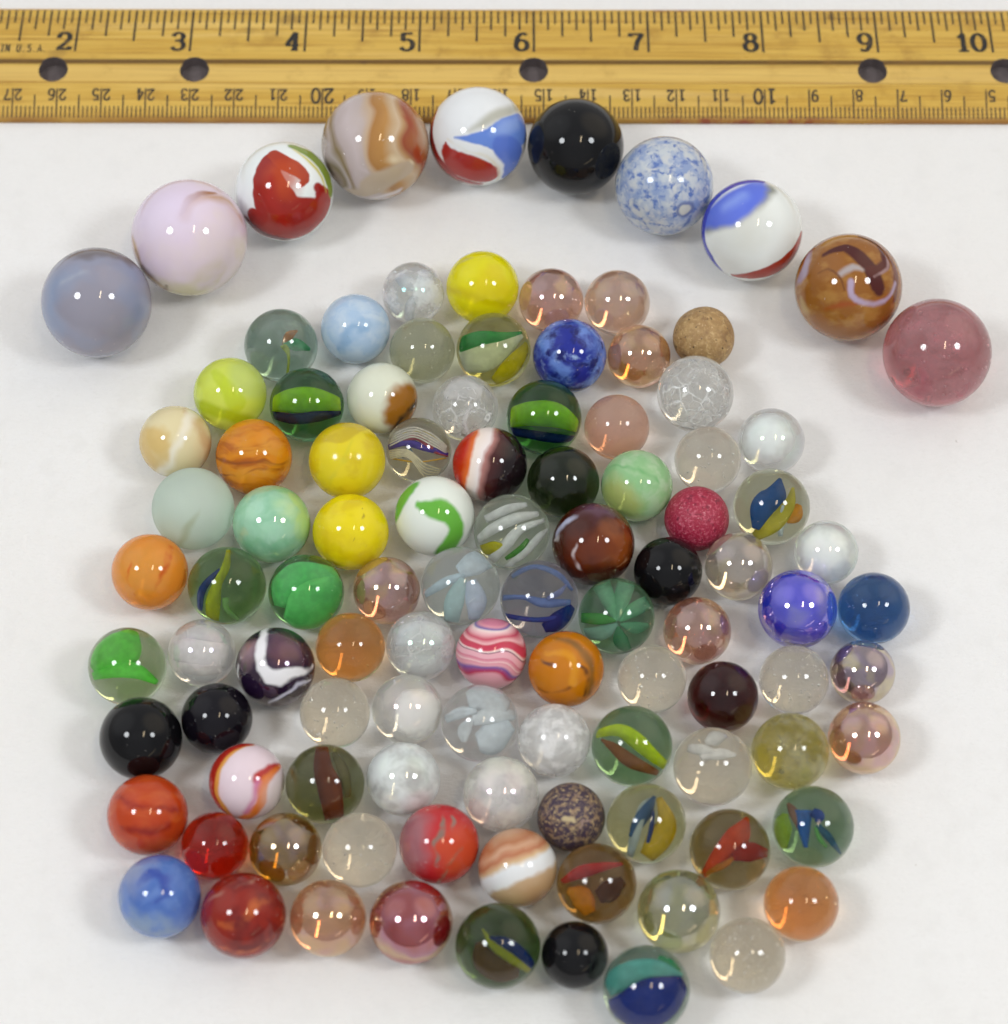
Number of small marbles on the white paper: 94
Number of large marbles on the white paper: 10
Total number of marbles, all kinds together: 104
